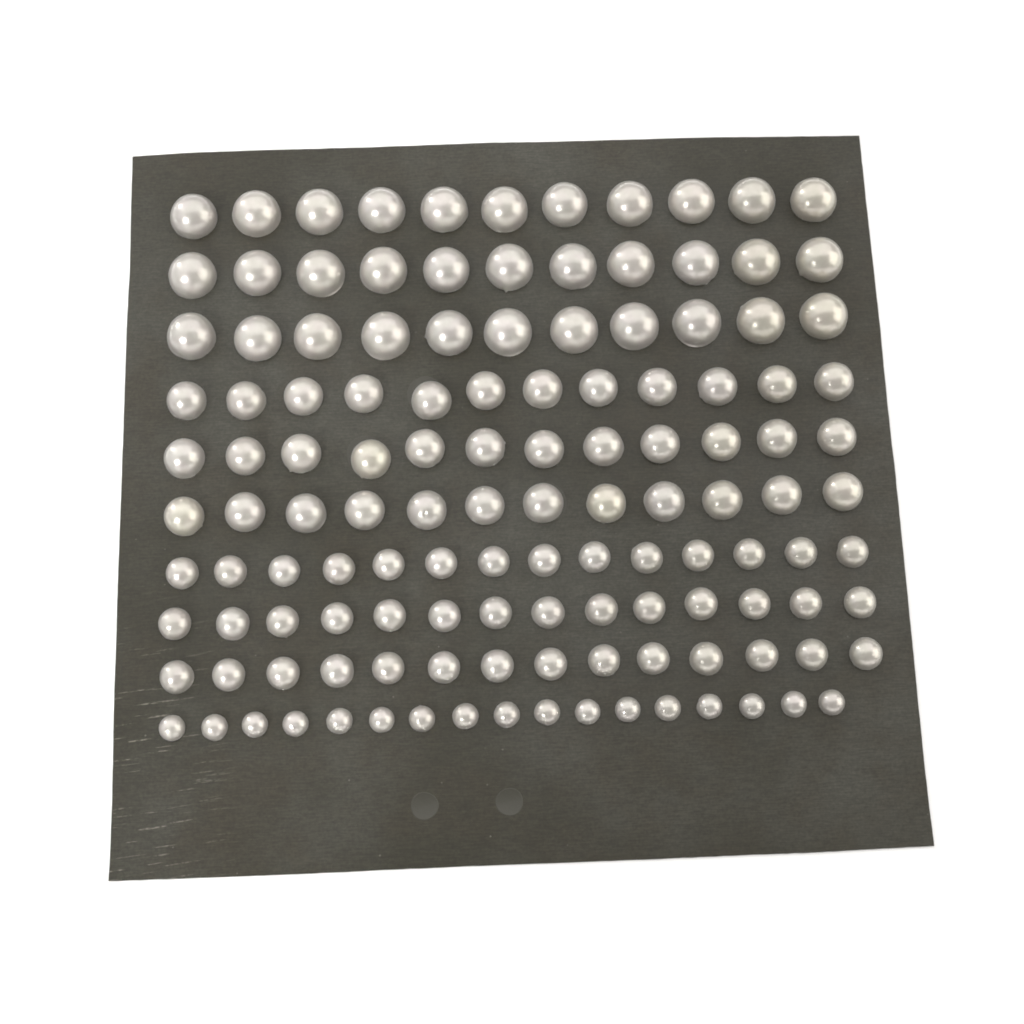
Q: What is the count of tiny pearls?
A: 17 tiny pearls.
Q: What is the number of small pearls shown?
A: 42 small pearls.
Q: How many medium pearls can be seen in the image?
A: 36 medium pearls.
